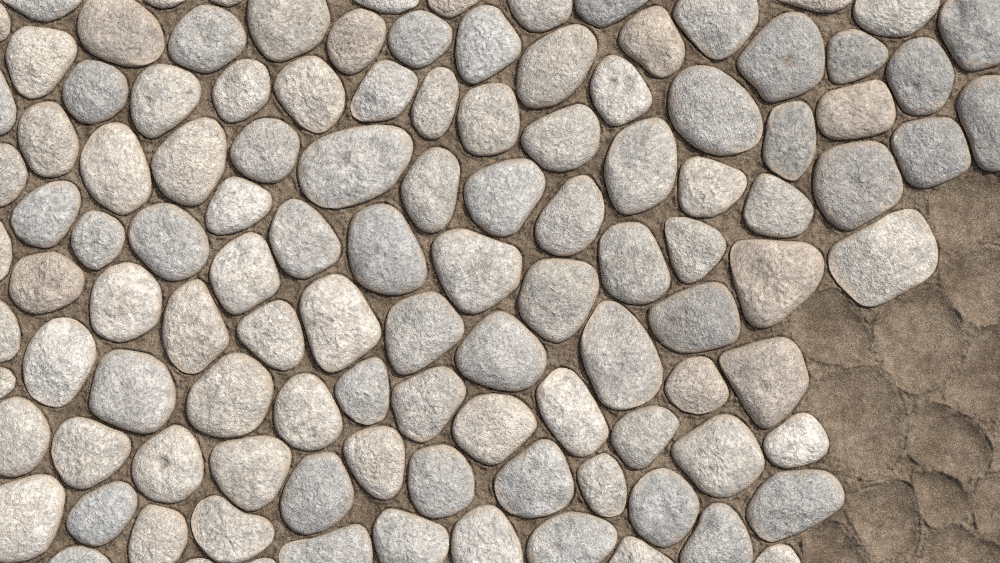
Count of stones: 115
